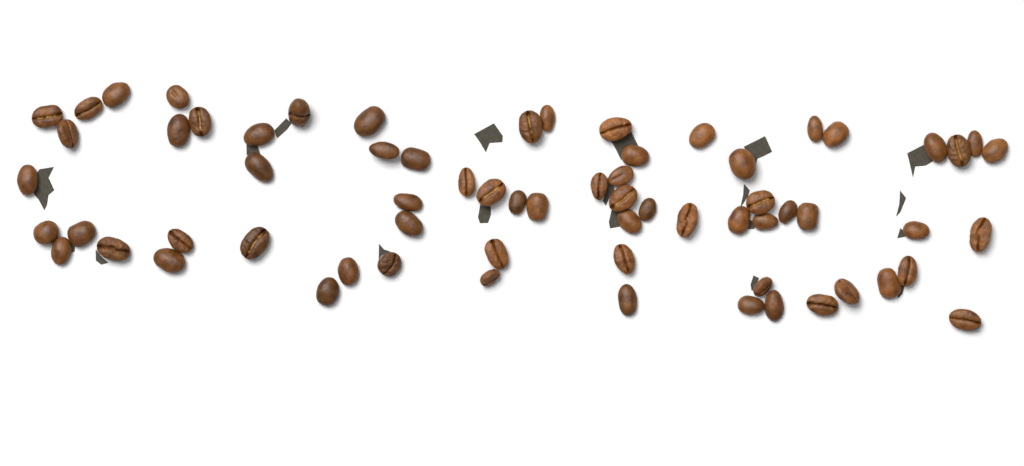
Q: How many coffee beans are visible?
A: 67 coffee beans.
